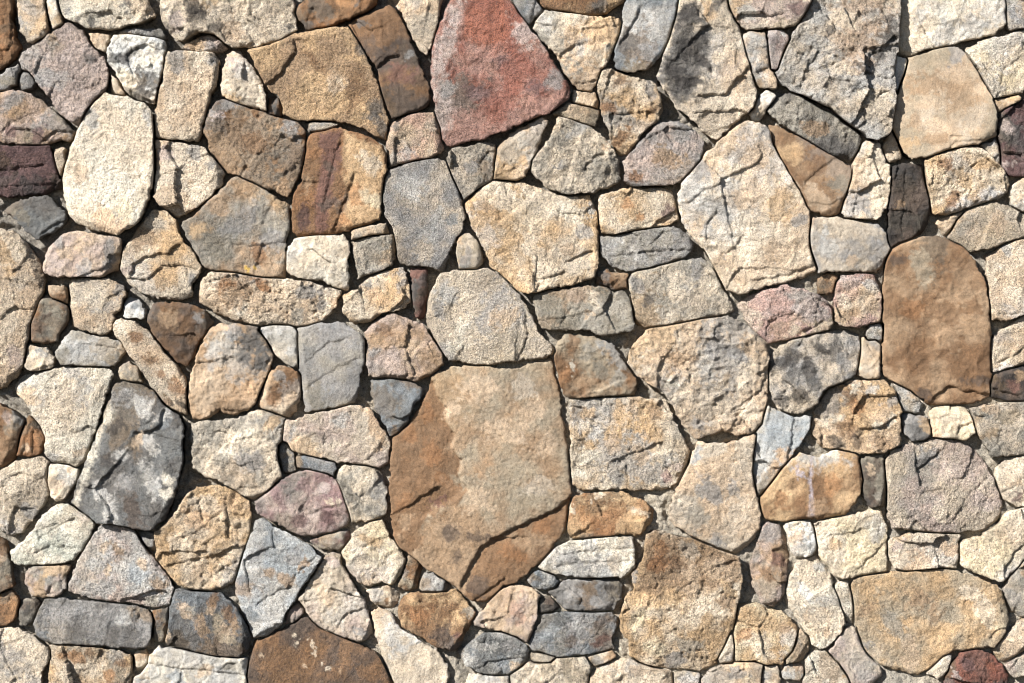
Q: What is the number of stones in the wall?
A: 200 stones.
